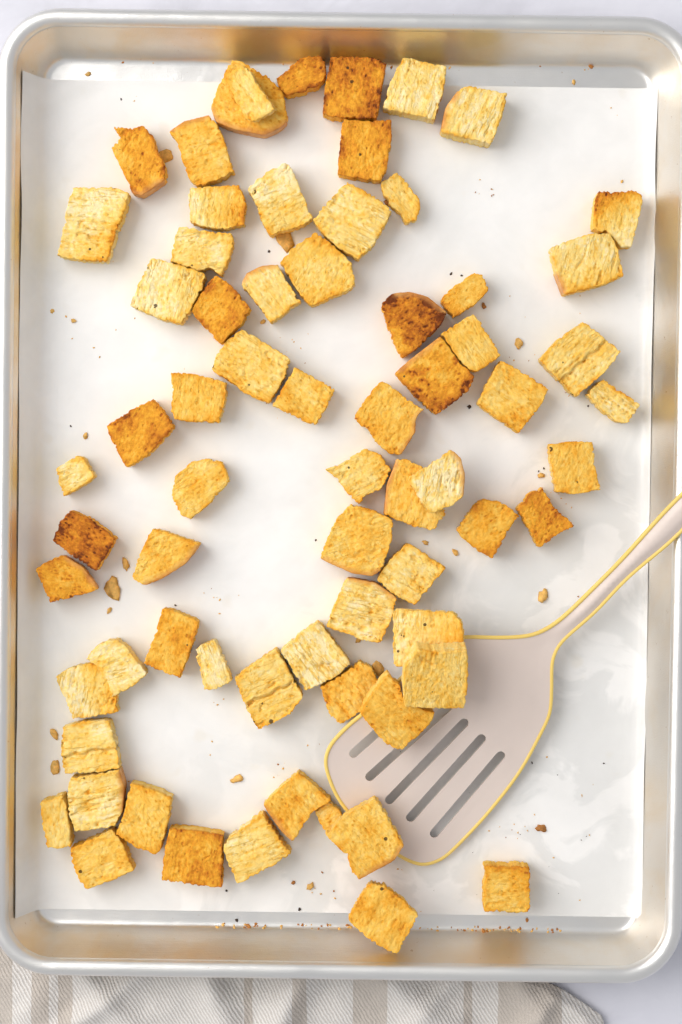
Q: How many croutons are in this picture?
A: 69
